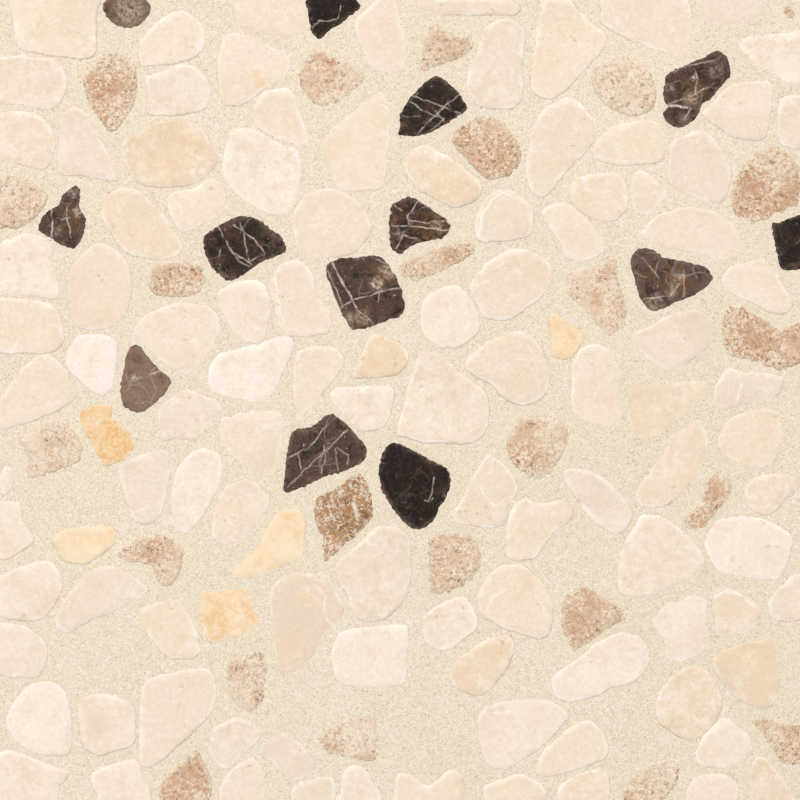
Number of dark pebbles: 13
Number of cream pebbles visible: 103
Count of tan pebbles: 24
